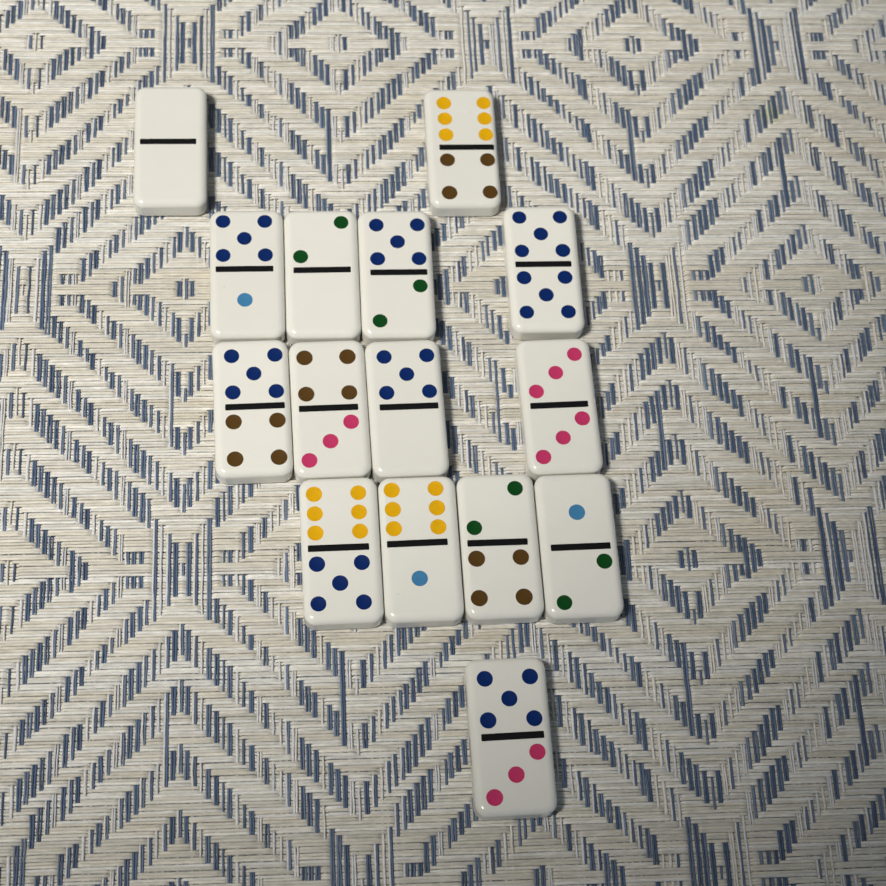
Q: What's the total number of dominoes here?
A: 15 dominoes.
